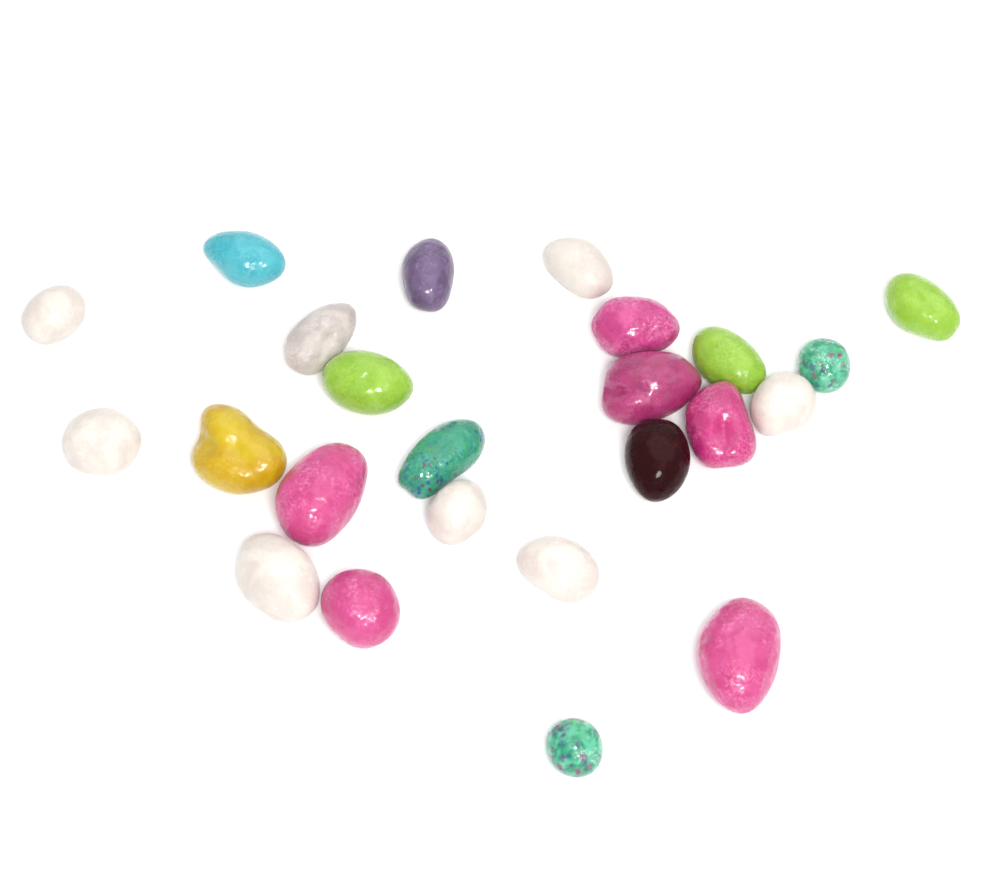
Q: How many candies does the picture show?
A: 24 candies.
